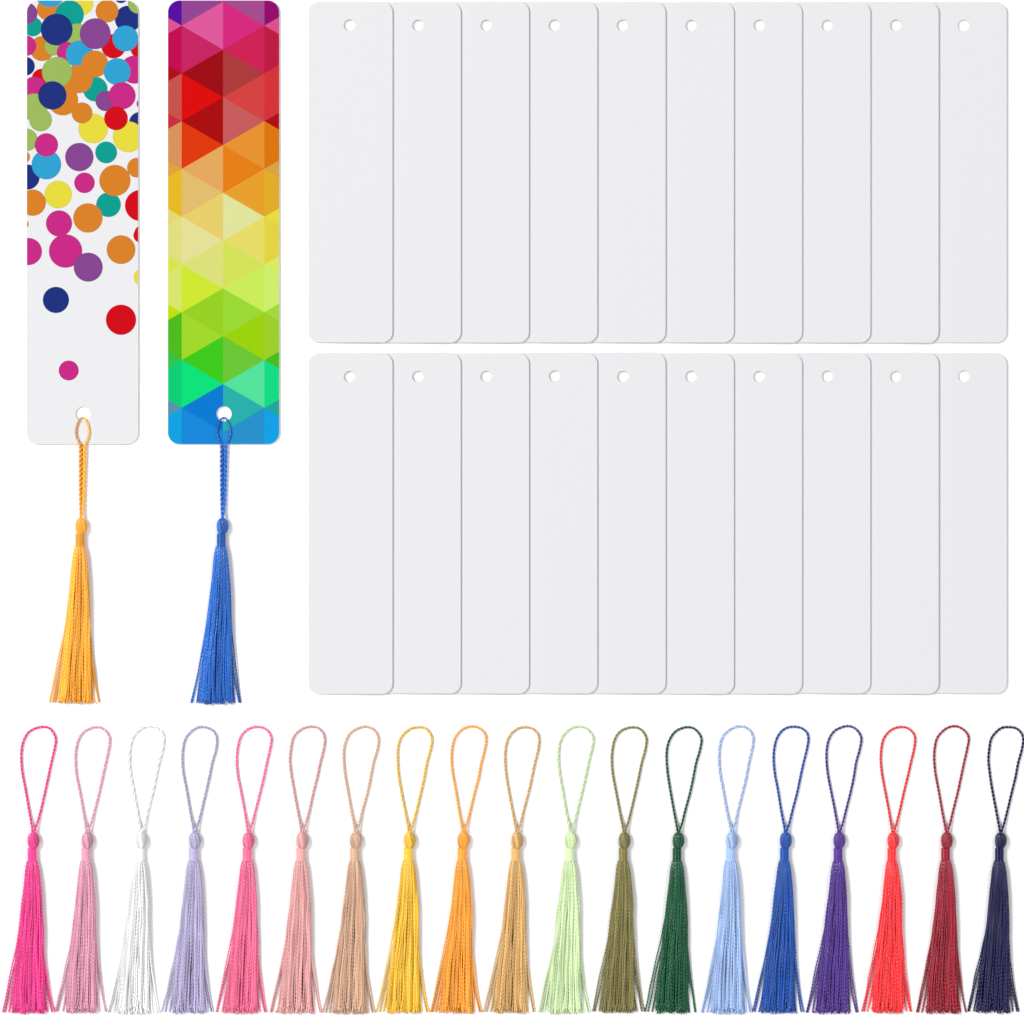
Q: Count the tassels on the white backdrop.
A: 21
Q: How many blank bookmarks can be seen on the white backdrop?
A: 20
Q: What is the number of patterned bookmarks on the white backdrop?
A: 2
